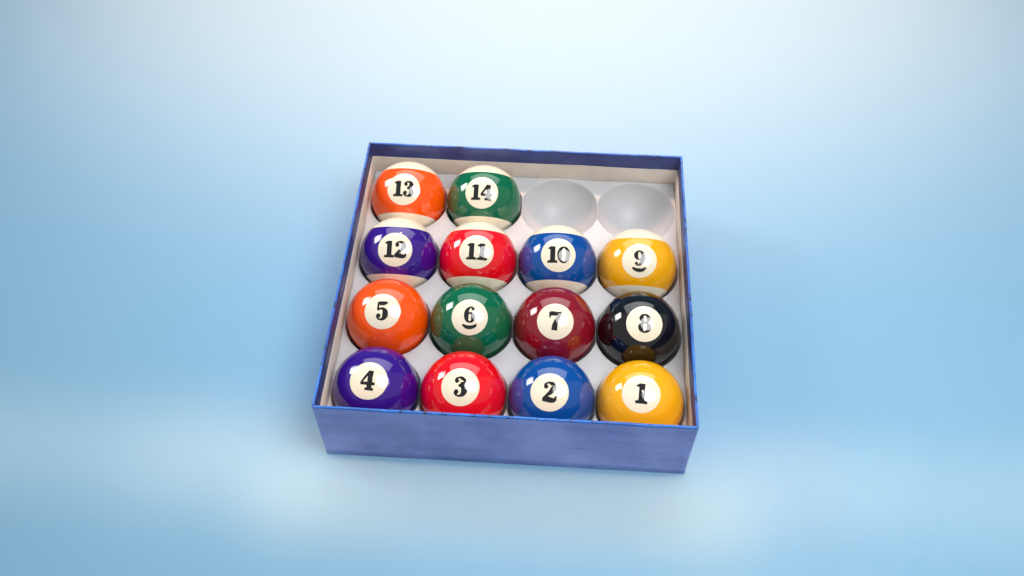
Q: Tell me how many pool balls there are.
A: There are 14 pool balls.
